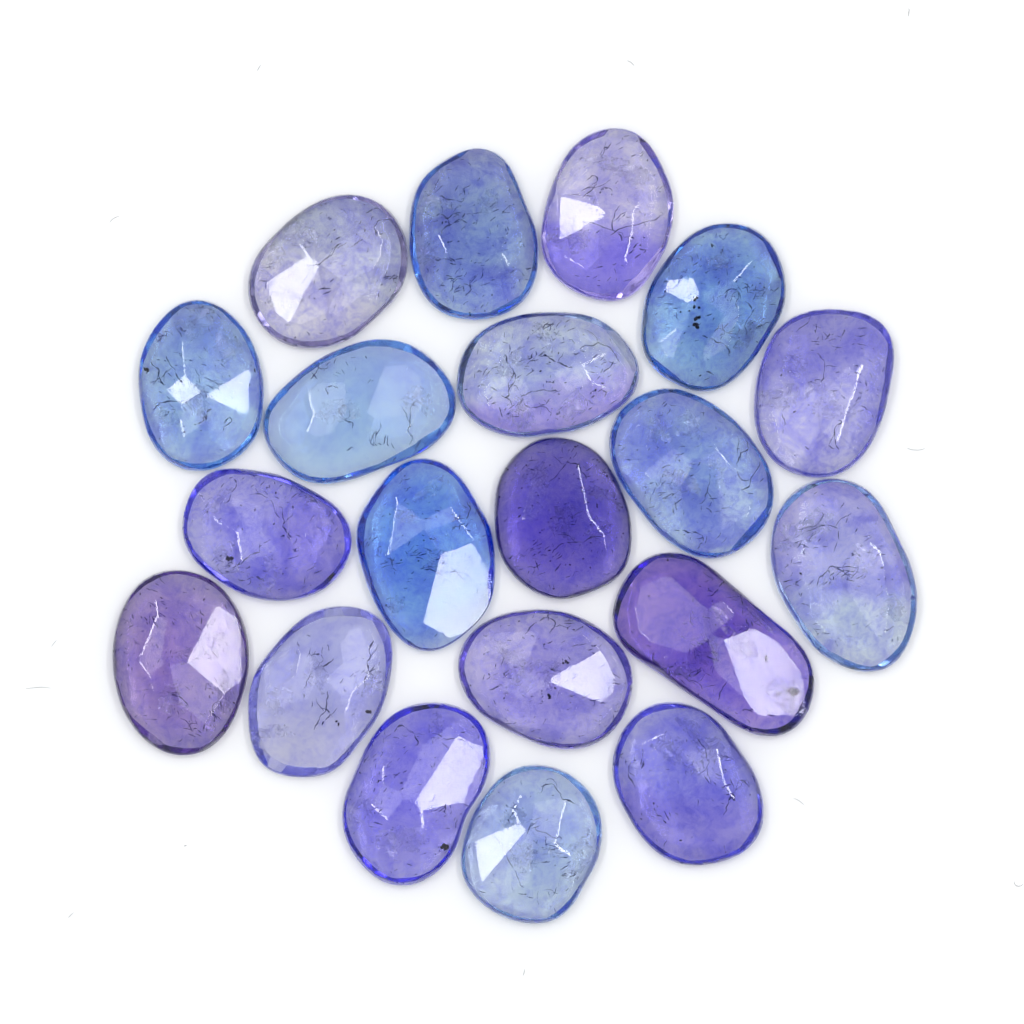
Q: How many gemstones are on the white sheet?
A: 20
